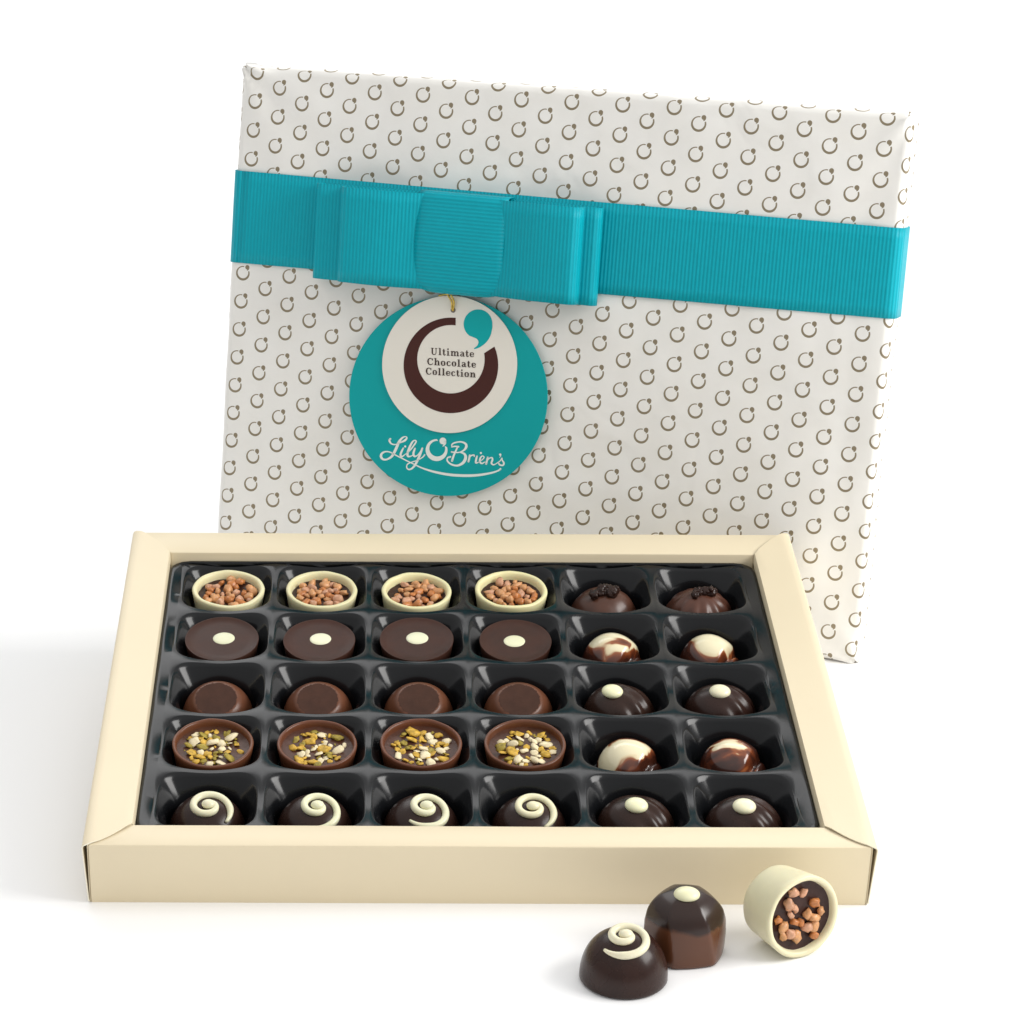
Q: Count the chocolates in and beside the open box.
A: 33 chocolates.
